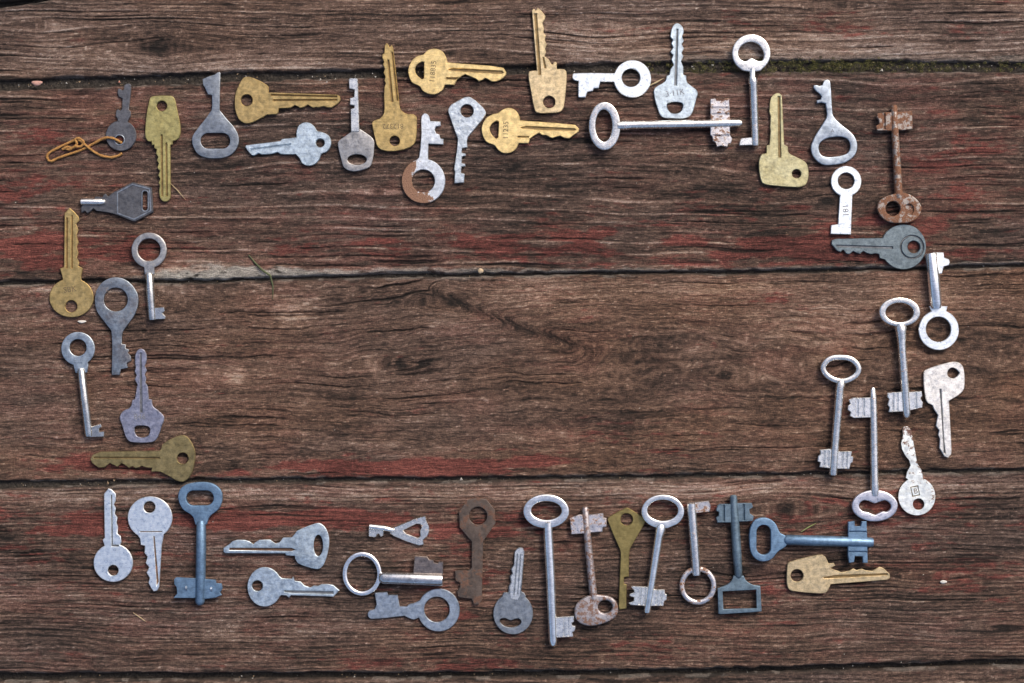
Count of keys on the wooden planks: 52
